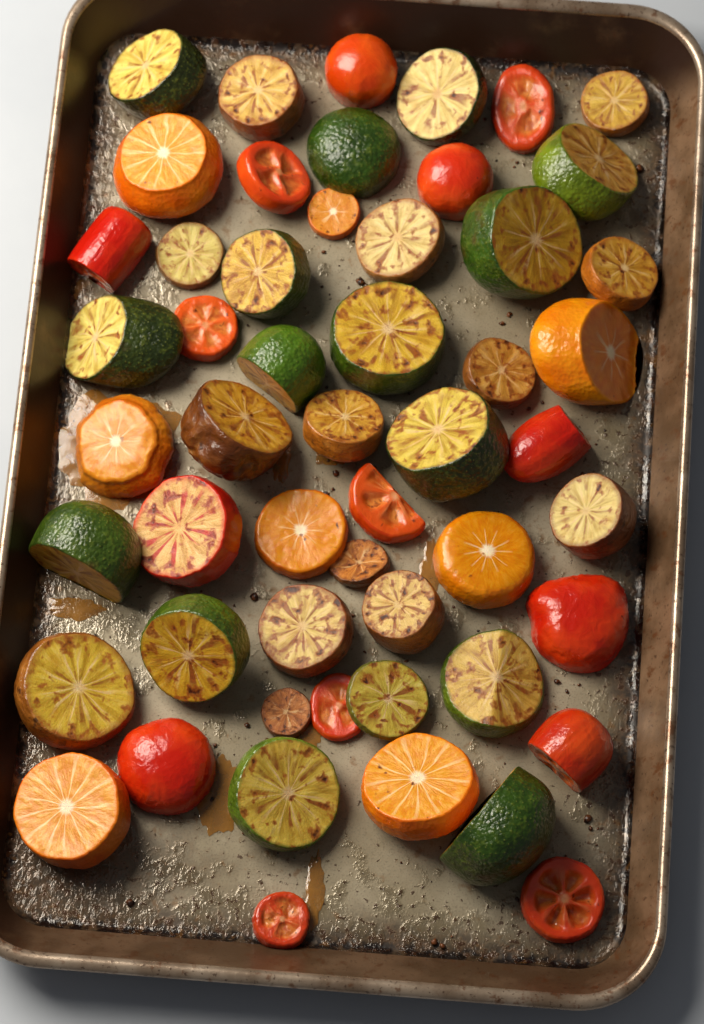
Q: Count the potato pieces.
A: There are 14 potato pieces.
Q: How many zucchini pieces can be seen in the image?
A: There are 16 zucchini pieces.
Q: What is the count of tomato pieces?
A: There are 15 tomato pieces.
